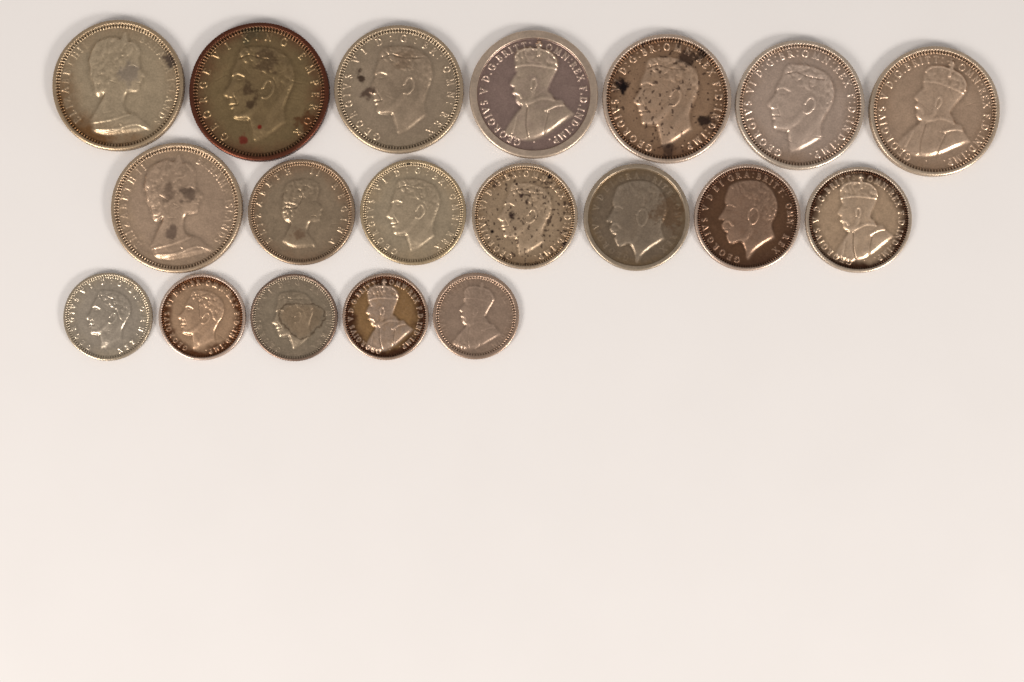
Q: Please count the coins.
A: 19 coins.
